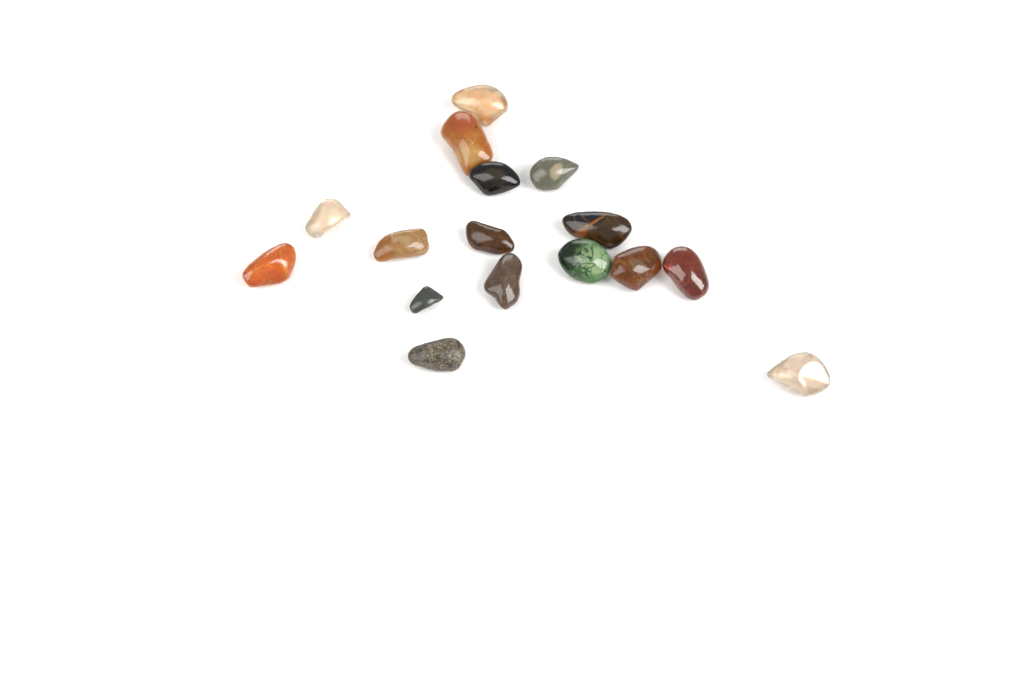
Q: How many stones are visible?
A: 16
